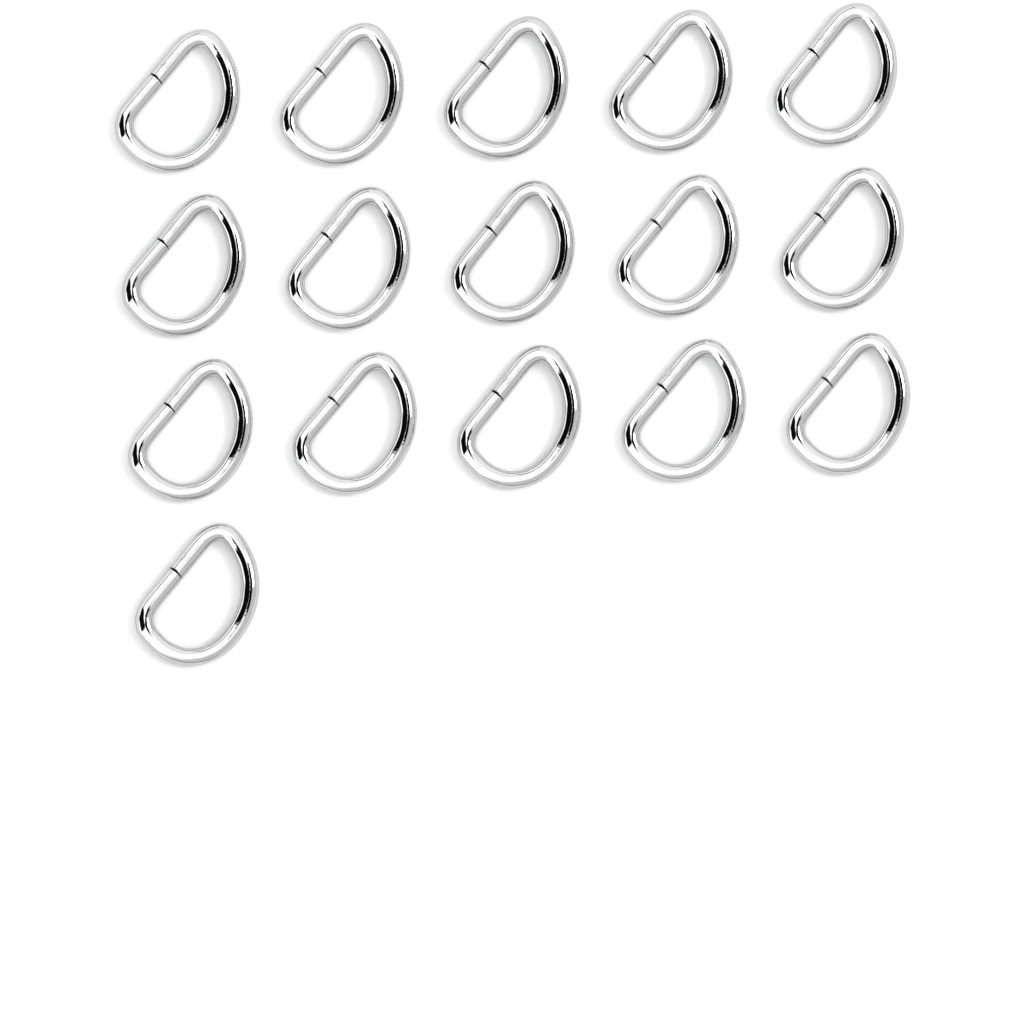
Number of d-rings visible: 16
